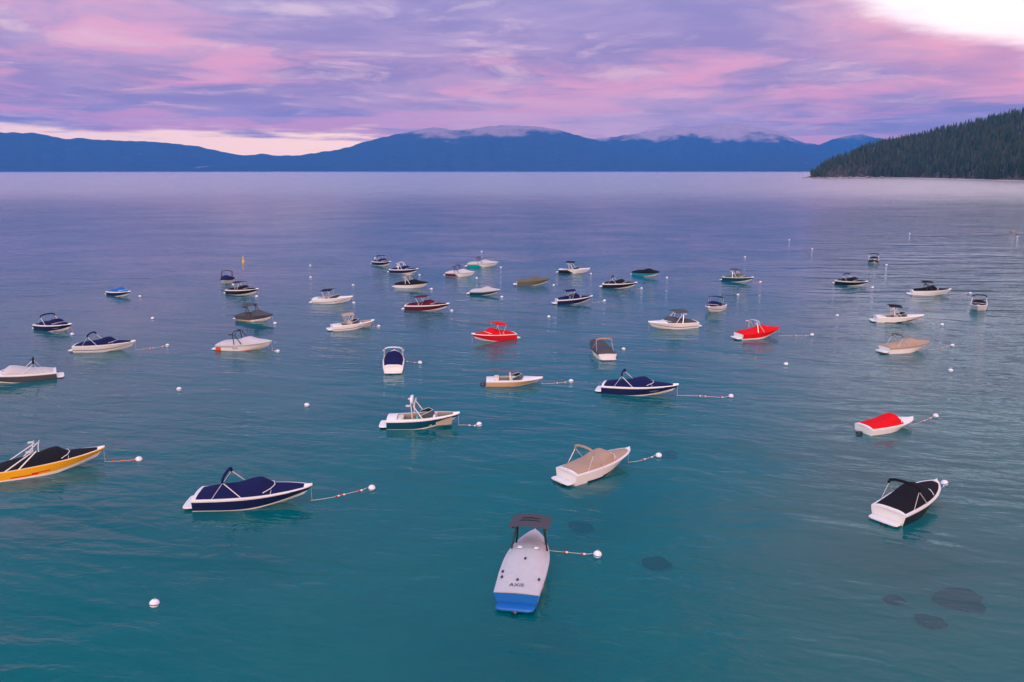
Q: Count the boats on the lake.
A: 44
